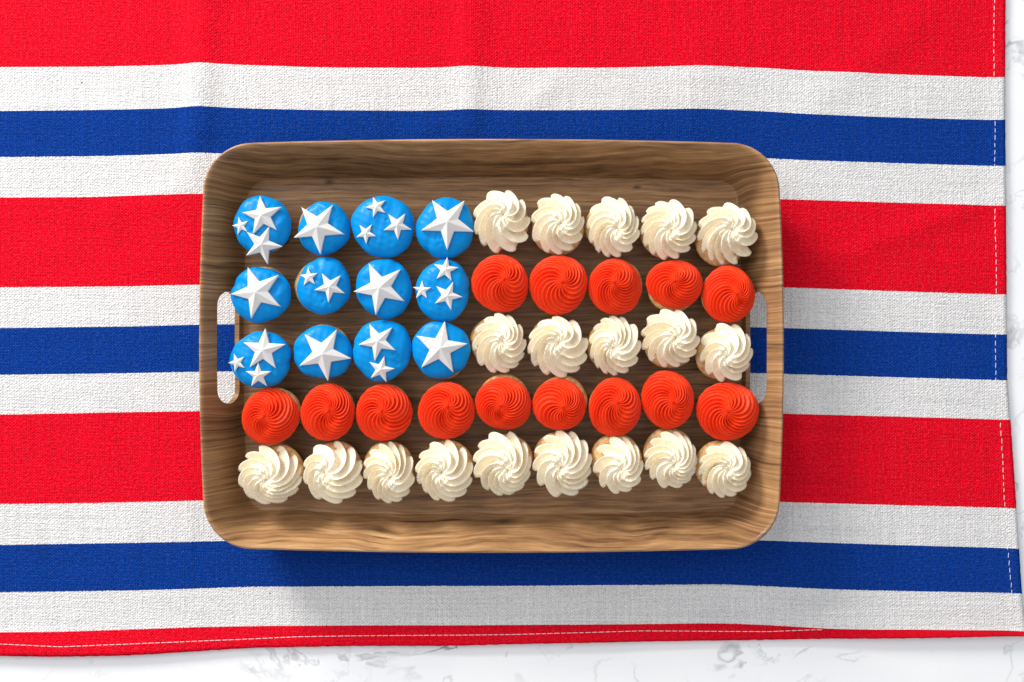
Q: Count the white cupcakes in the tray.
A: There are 19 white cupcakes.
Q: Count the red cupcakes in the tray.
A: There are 14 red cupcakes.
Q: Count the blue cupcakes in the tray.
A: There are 12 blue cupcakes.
